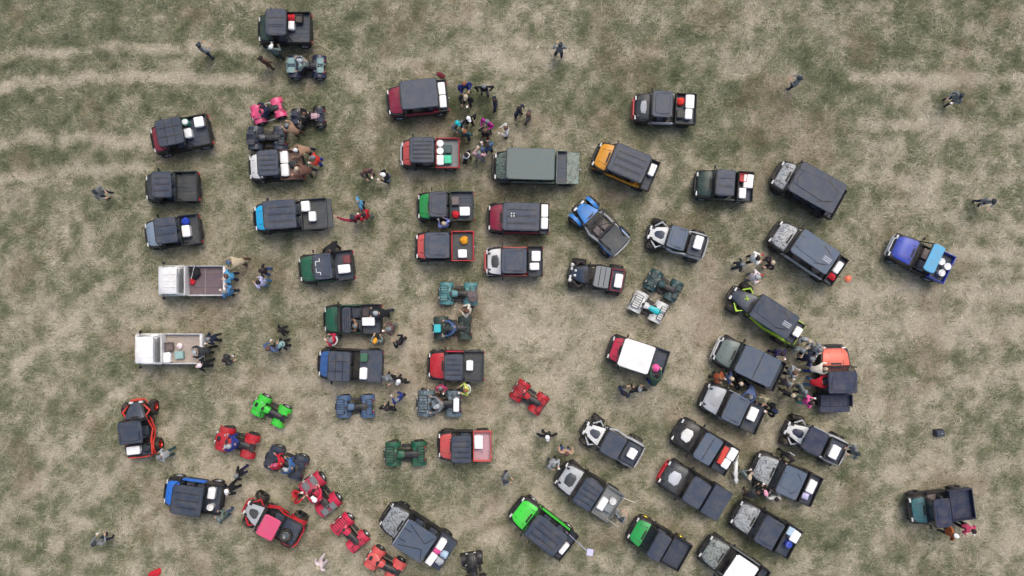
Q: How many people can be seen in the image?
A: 113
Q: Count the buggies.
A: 47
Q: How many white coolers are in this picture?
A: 46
